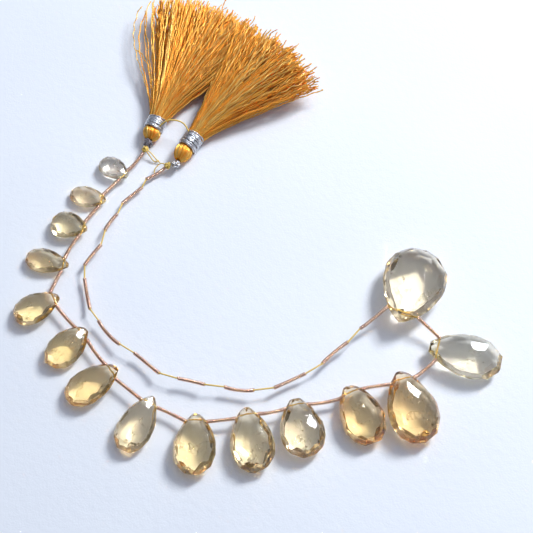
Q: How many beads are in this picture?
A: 15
